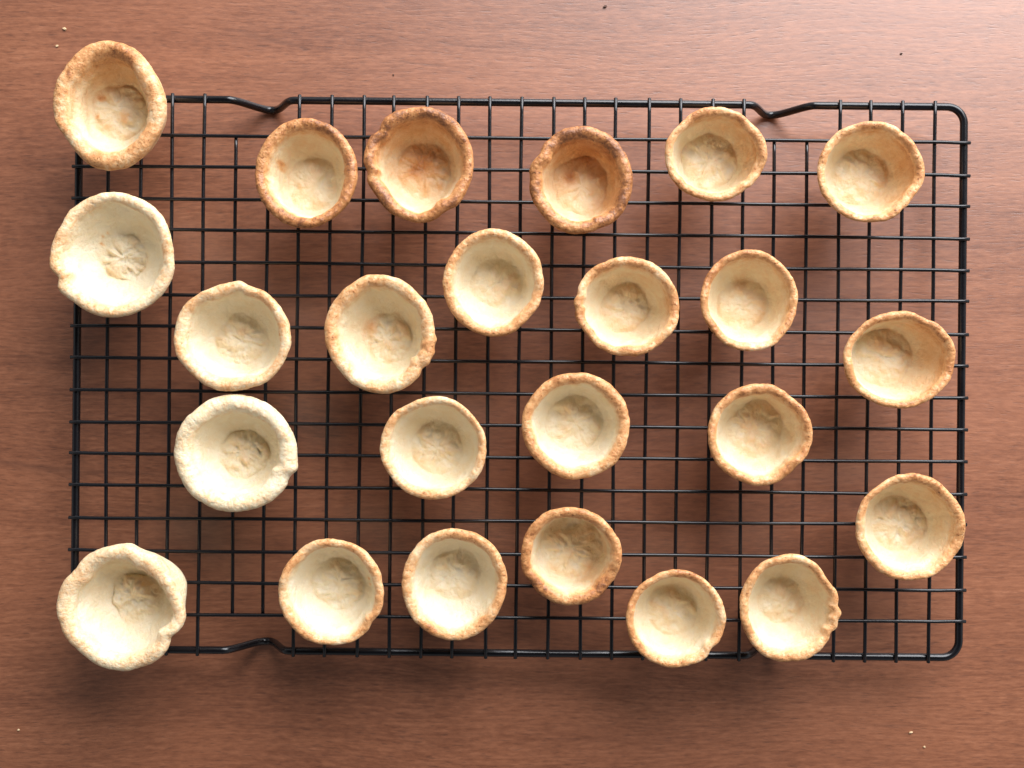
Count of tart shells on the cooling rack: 24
